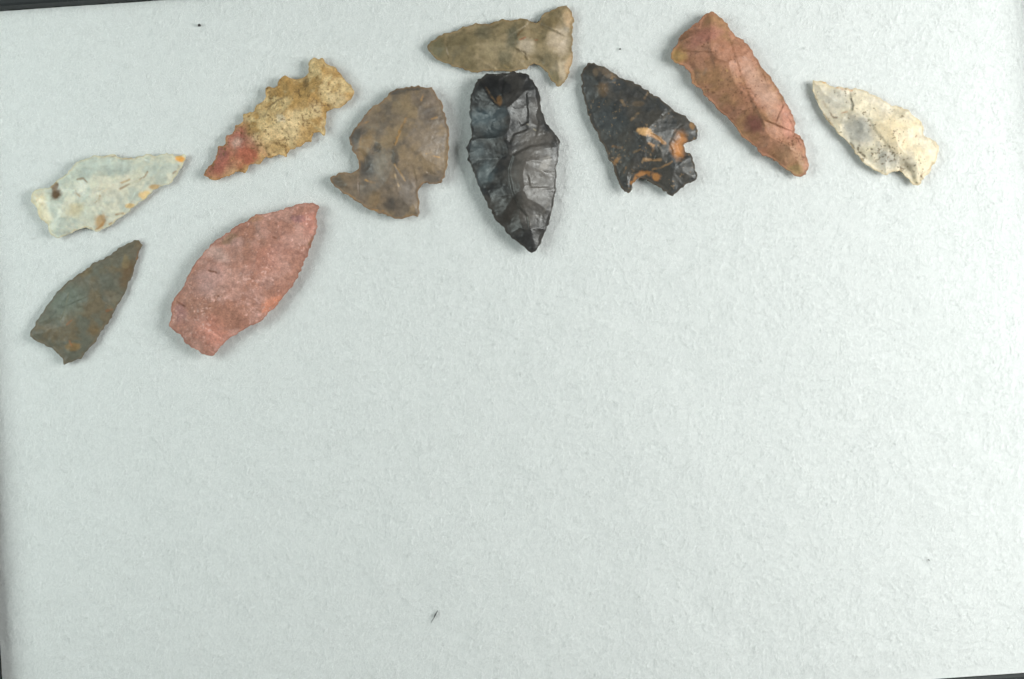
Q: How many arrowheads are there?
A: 10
